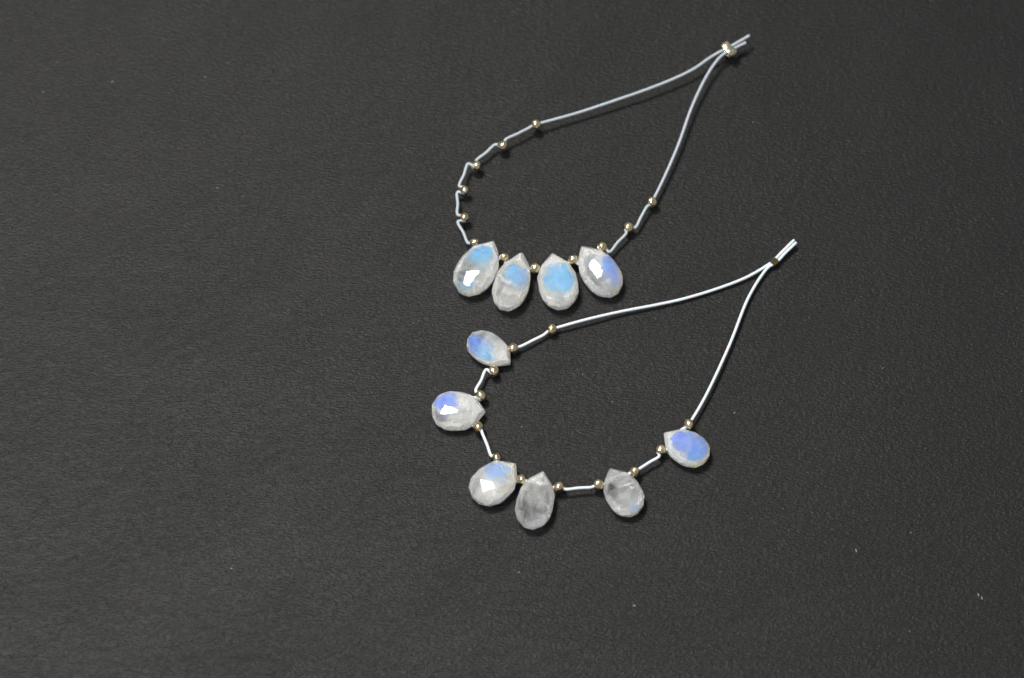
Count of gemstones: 10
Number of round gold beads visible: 24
